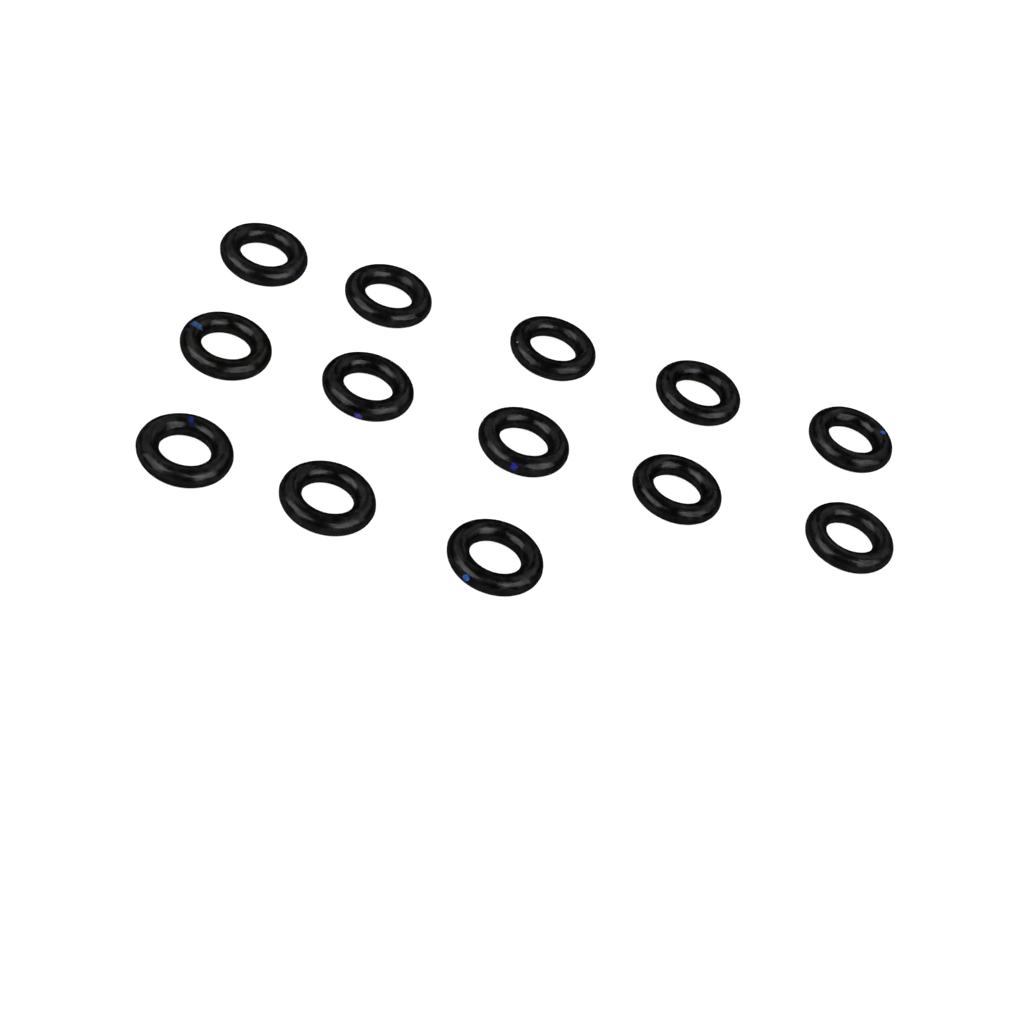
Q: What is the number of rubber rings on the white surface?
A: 13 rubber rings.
